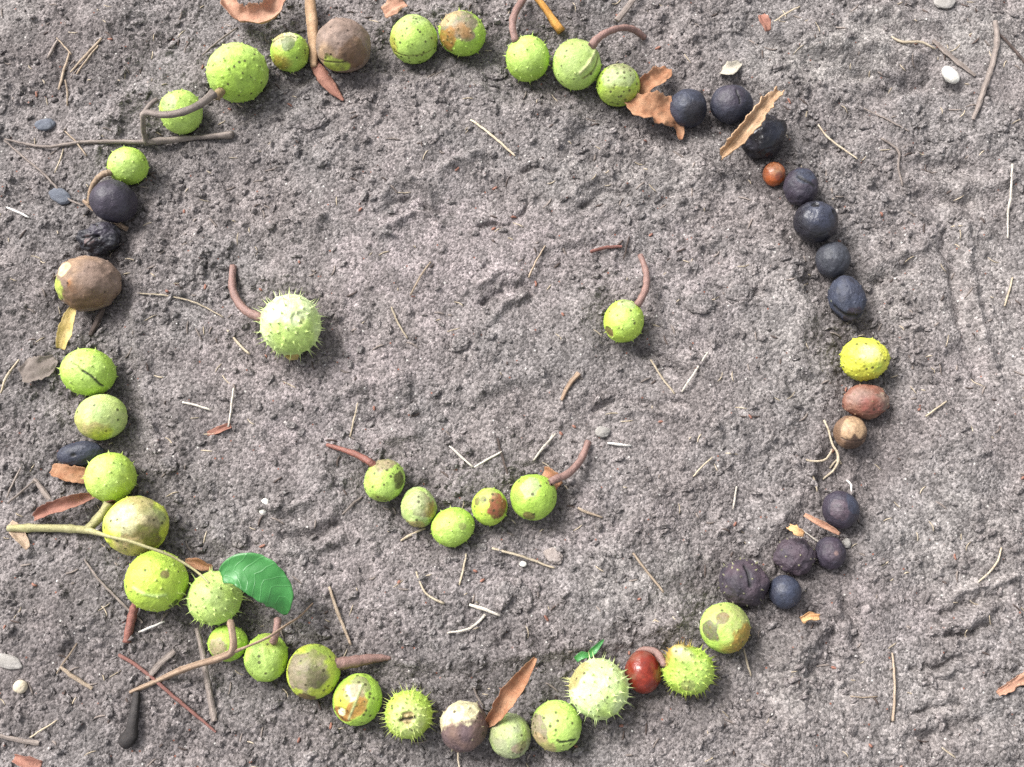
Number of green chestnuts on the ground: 33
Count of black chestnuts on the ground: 15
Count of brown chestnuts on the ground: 7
